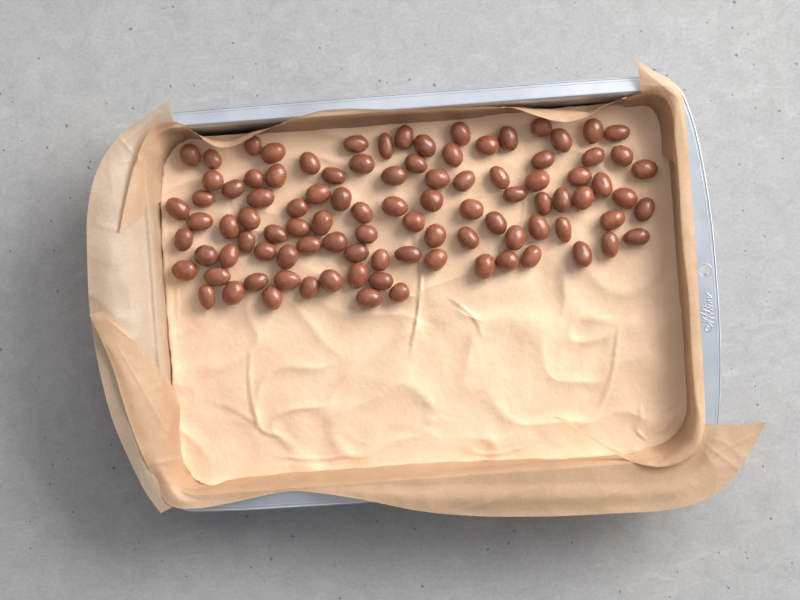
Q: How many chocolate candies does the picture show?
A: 97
